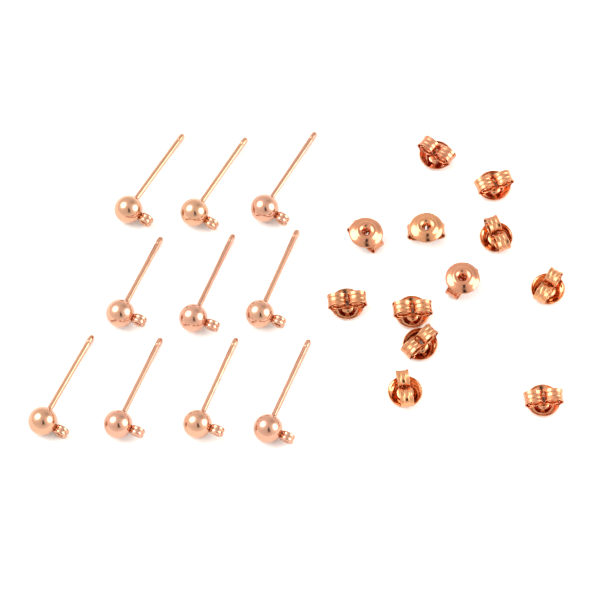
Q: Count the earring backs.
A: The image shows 12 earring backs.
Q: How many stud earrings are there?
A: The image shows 10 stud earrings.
